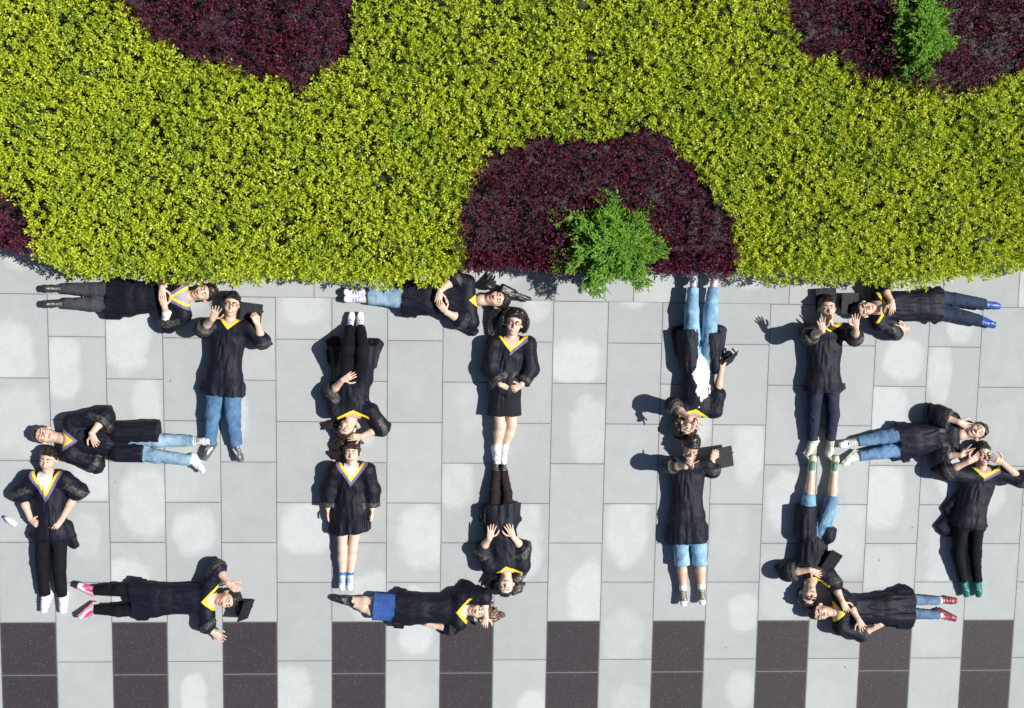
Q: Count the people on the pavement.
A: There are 19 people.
